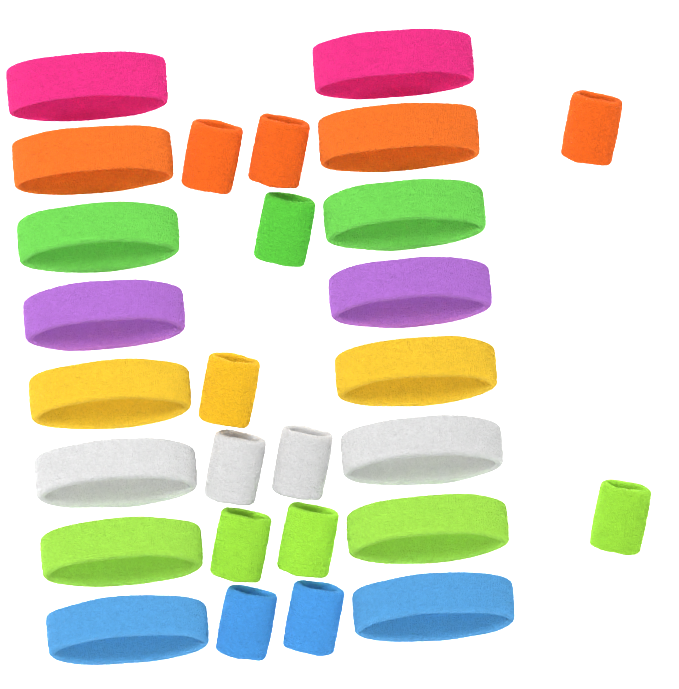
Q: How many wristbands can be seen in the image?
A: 12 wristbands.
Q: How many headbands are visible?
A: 16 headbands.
